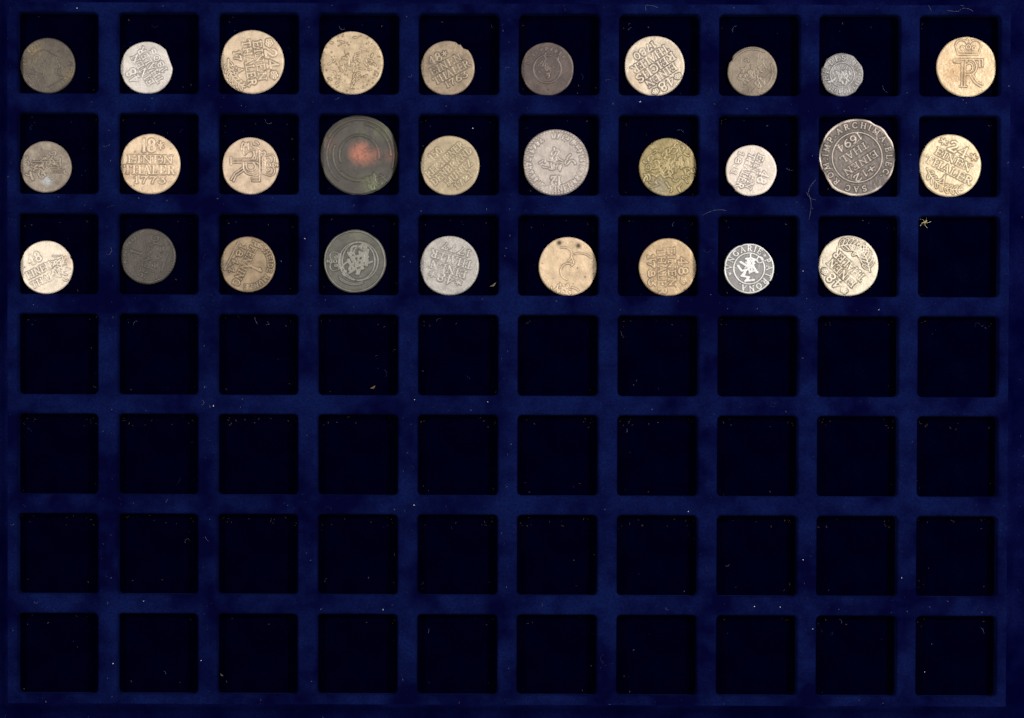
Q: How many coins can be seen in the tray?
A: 29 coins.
